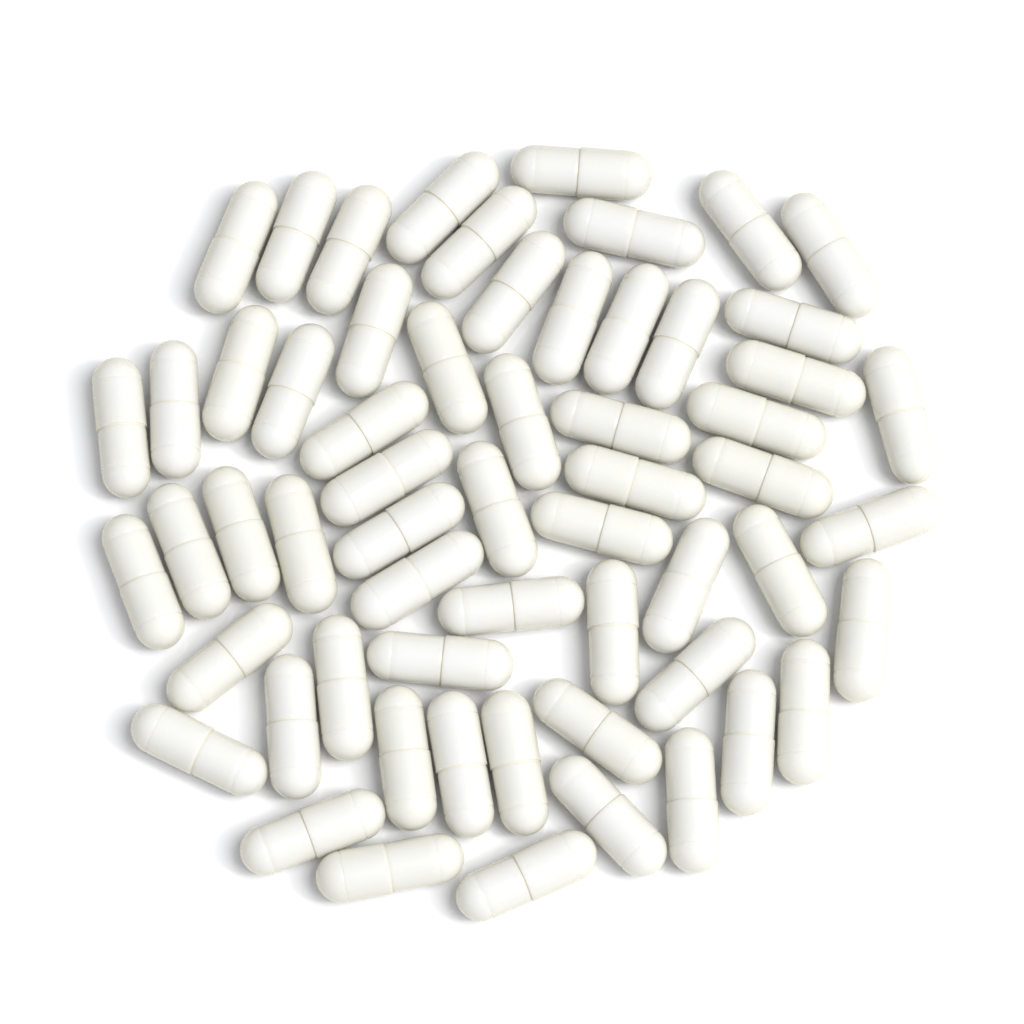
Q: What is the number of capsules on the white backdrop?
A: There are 60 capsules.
